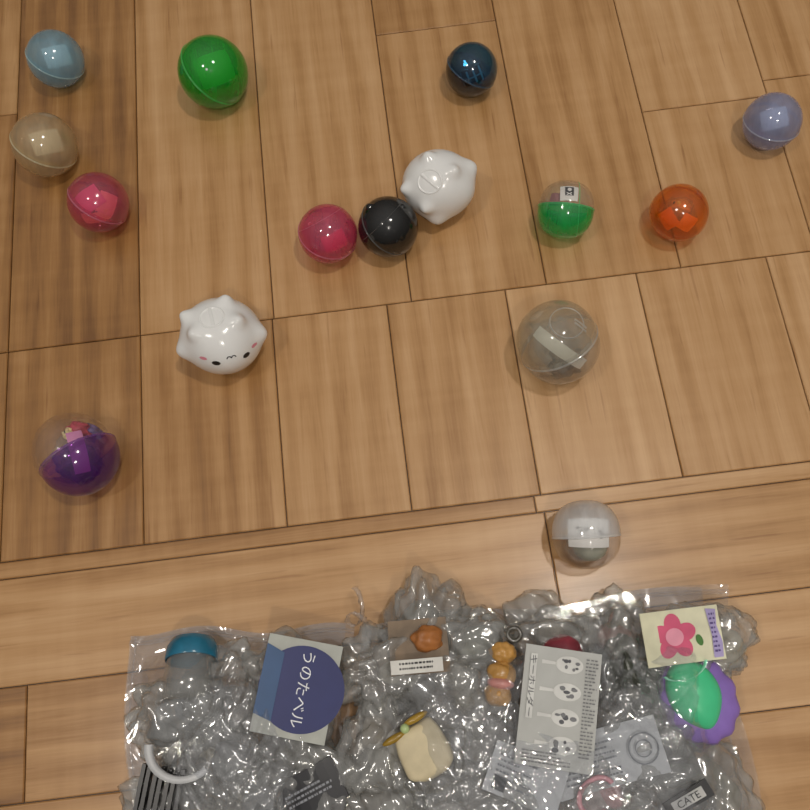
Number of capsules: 13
